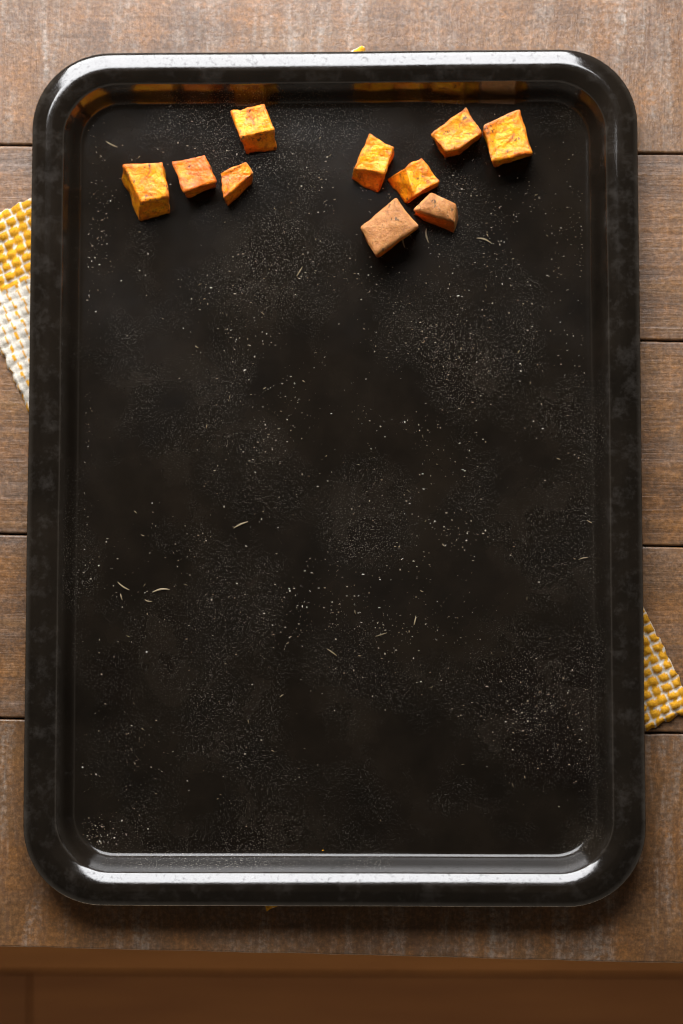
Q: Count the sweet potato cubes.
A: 10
